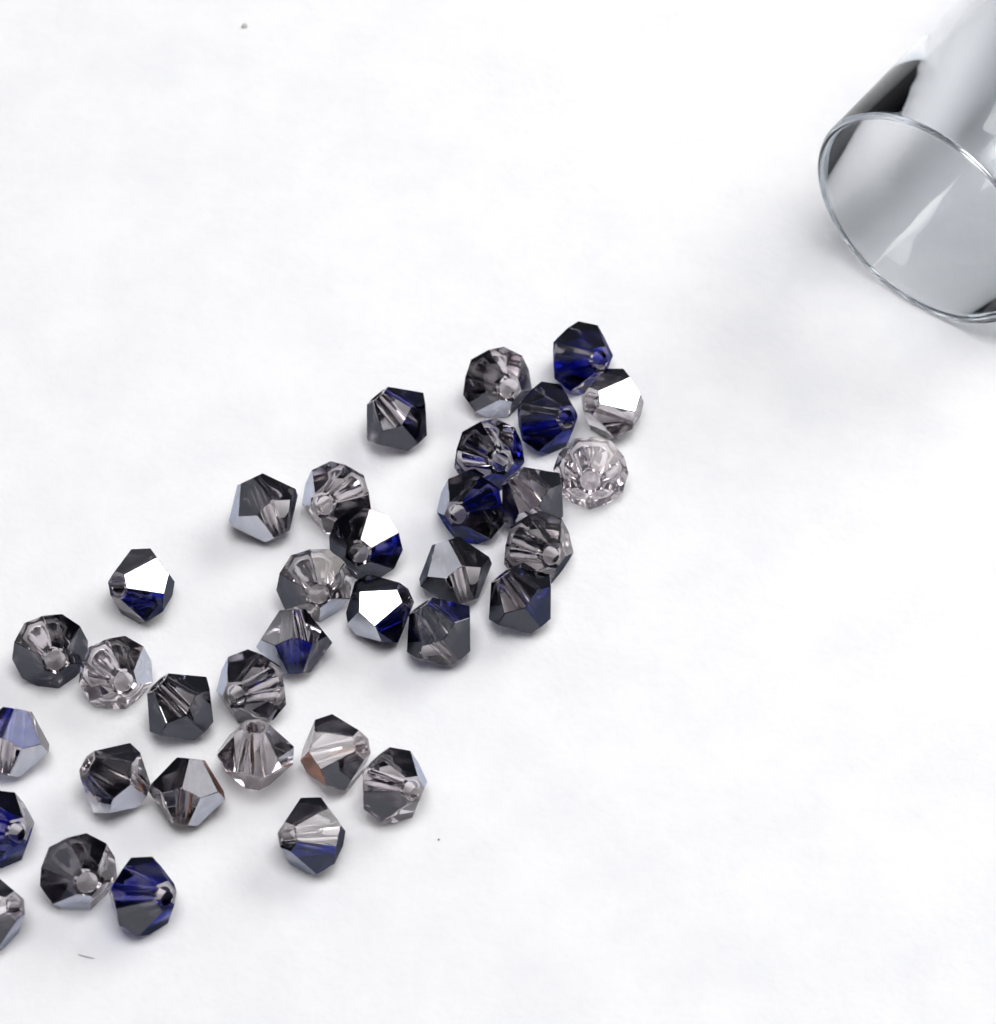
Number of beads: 35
